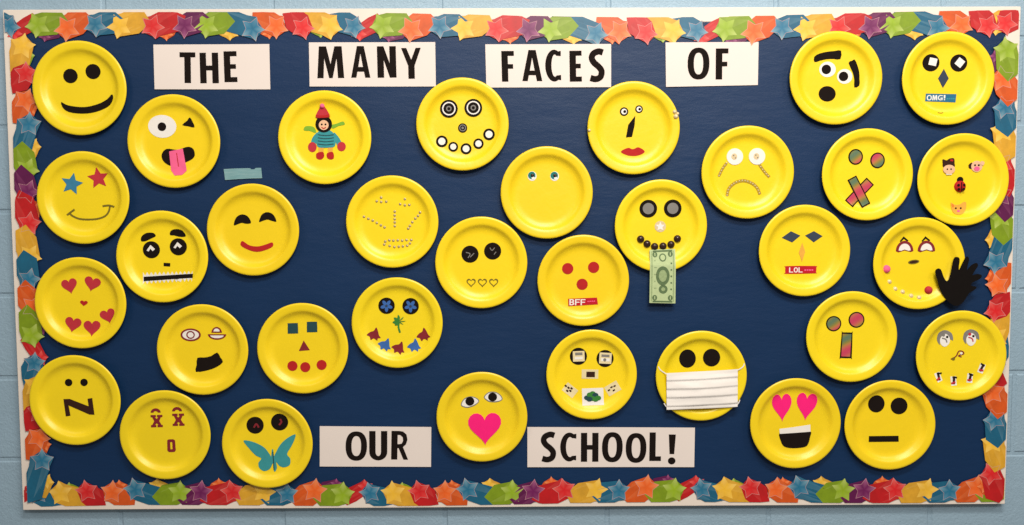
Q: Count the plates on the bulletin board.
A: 34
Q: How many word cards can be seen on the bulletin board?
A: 6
